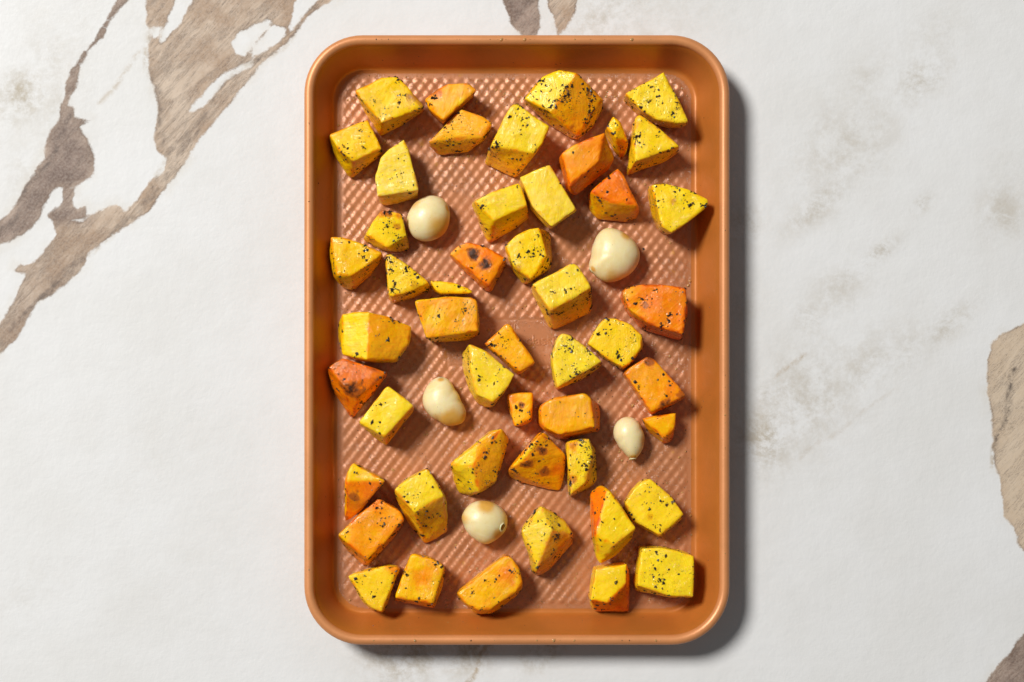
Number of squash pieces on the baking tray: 49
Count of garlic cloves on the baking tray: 5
